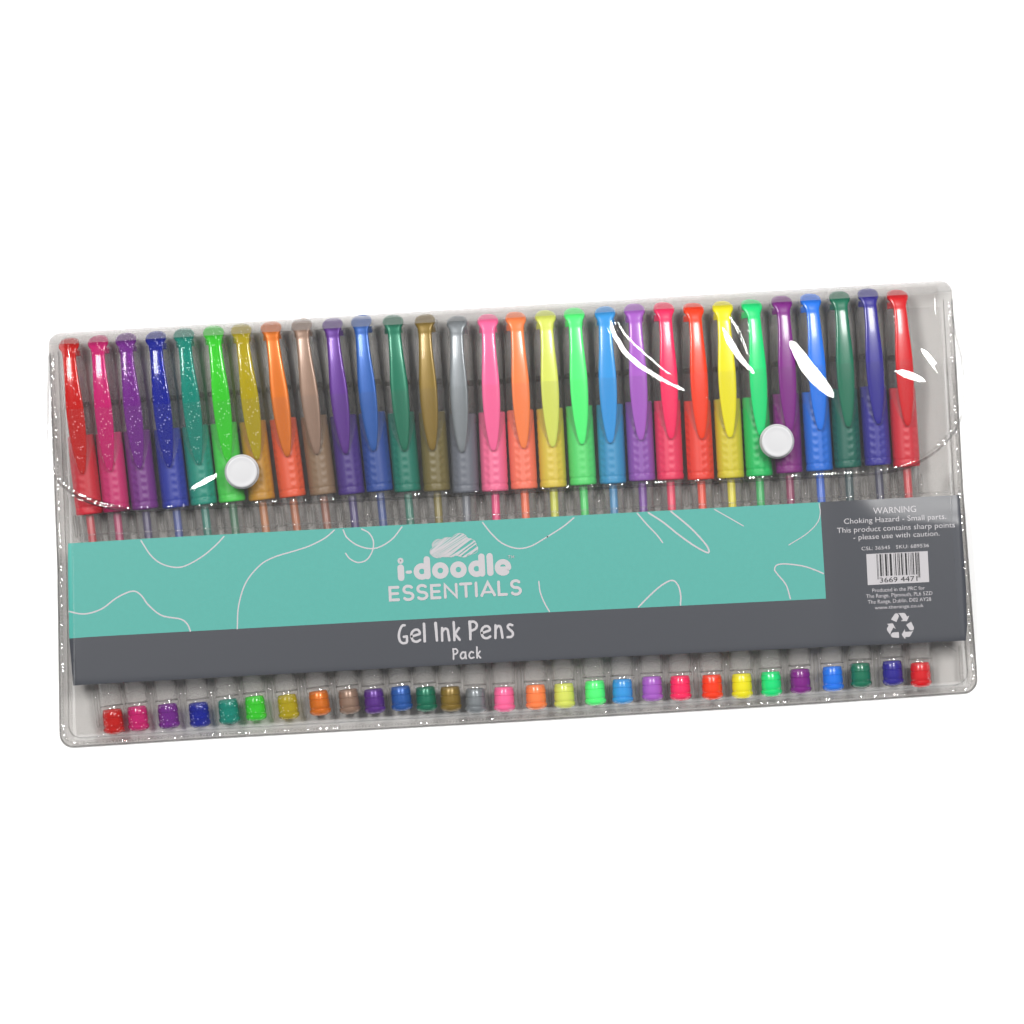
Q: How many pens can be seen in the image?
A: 29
